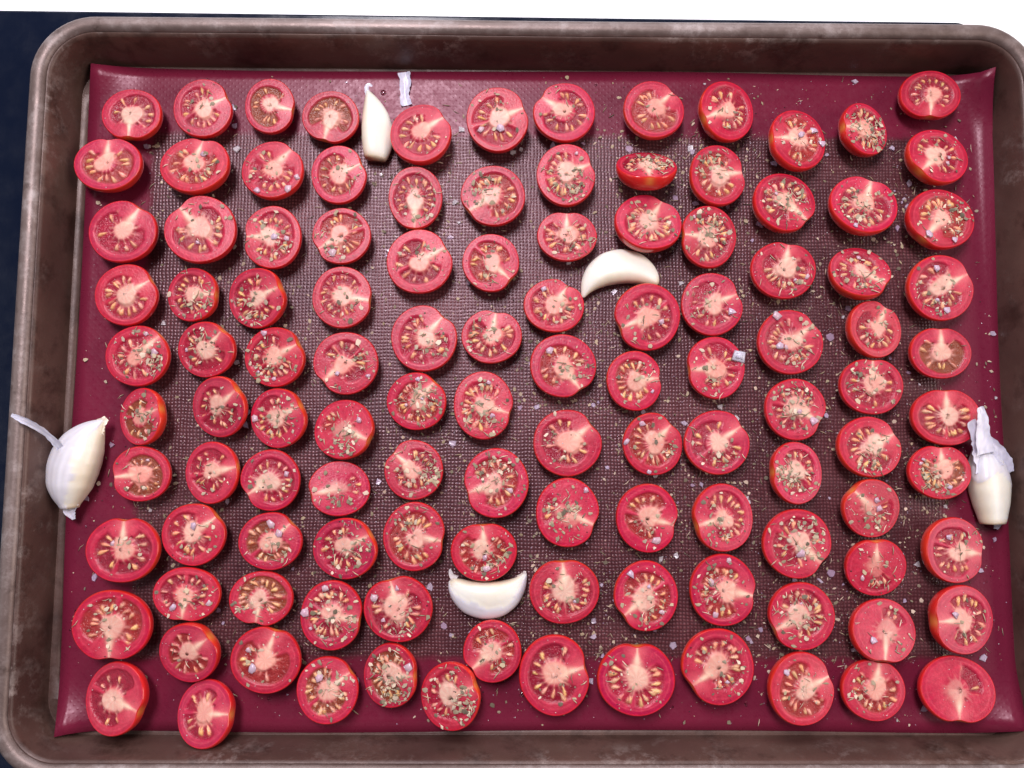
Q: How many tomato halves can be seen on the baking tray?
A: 115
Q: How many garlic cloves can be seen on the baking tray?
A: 5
